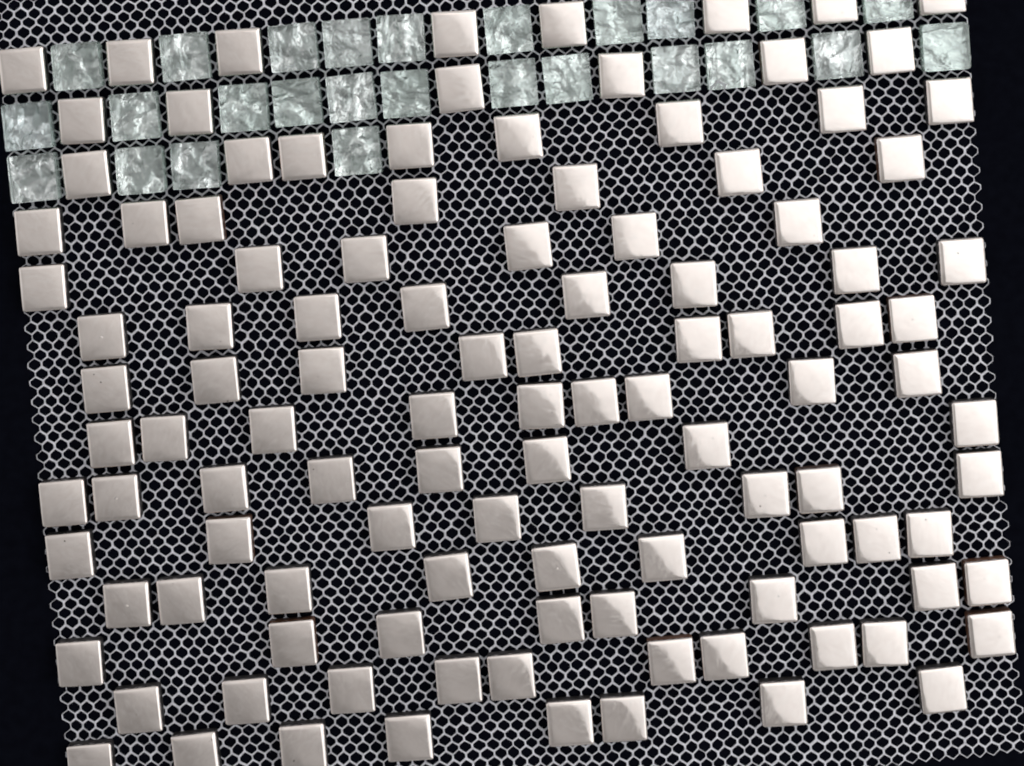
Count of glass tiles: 26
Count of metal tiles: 112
